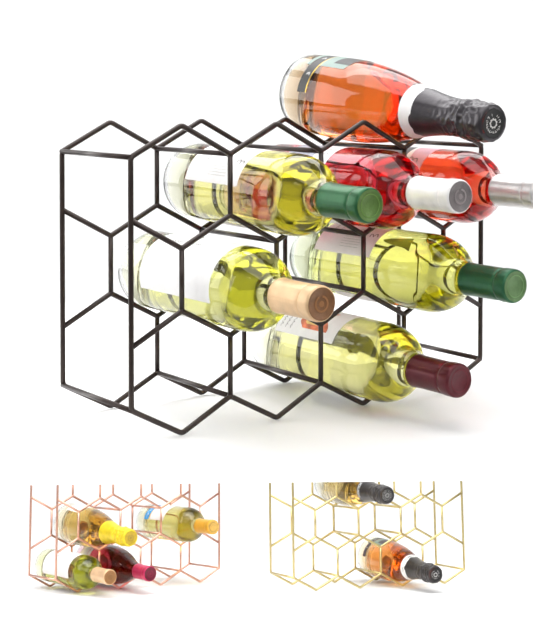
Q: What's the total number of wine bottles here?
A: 13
